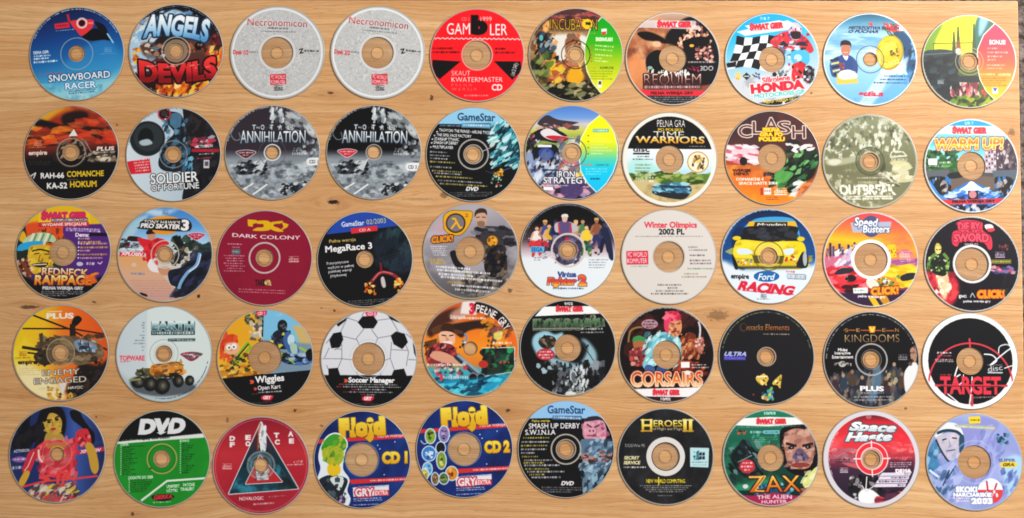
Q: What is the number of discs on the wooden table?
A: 50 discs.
